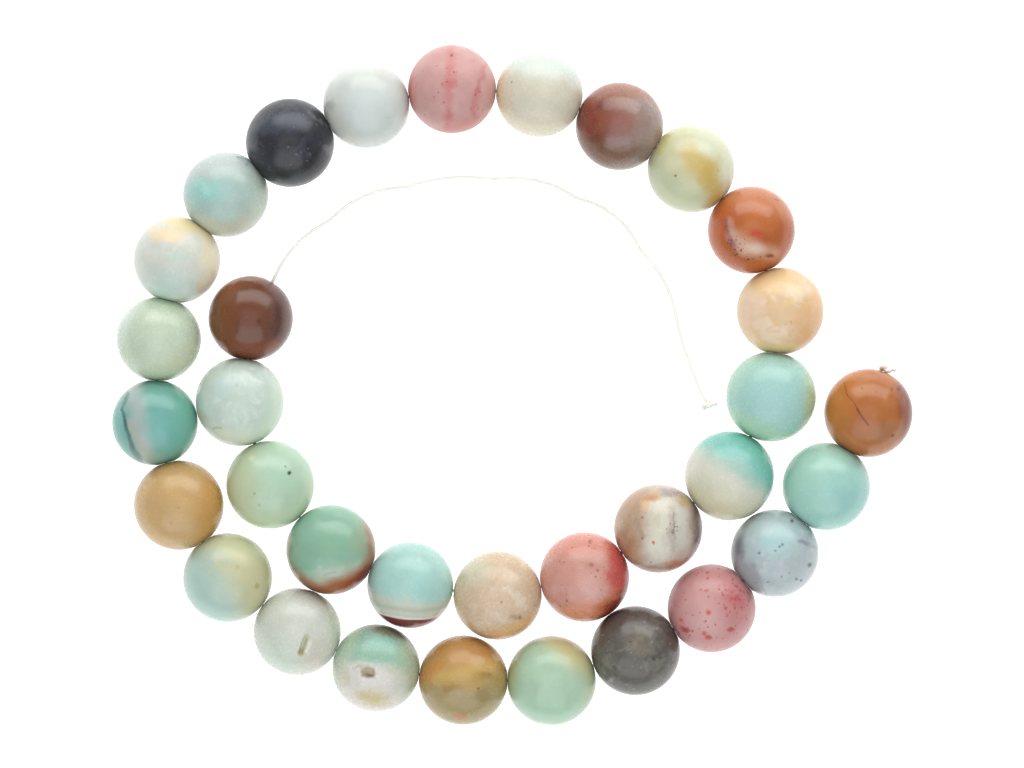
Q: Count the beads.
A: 33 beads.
